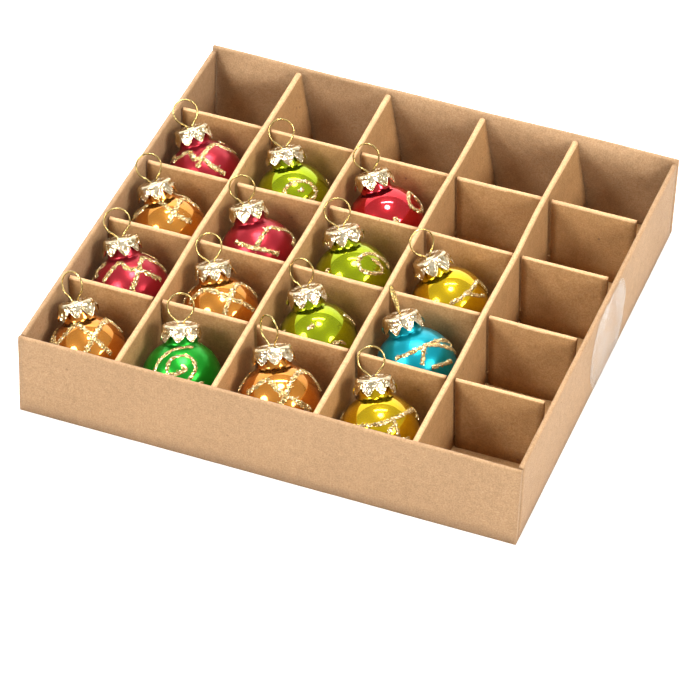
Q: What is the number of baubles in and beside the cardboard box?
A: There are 15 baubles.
